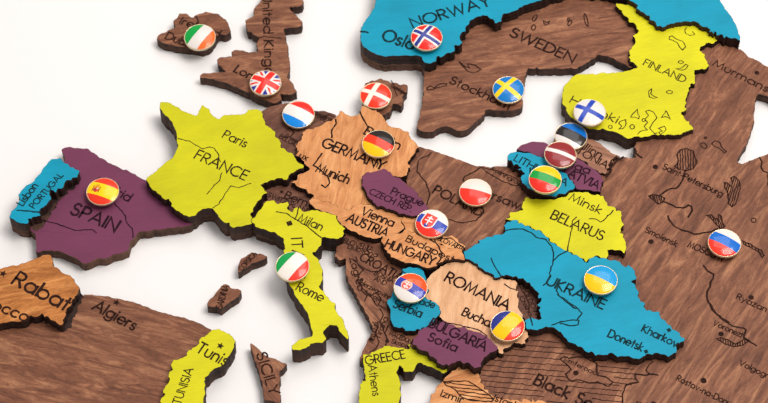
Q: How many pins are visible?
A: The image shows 19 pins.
